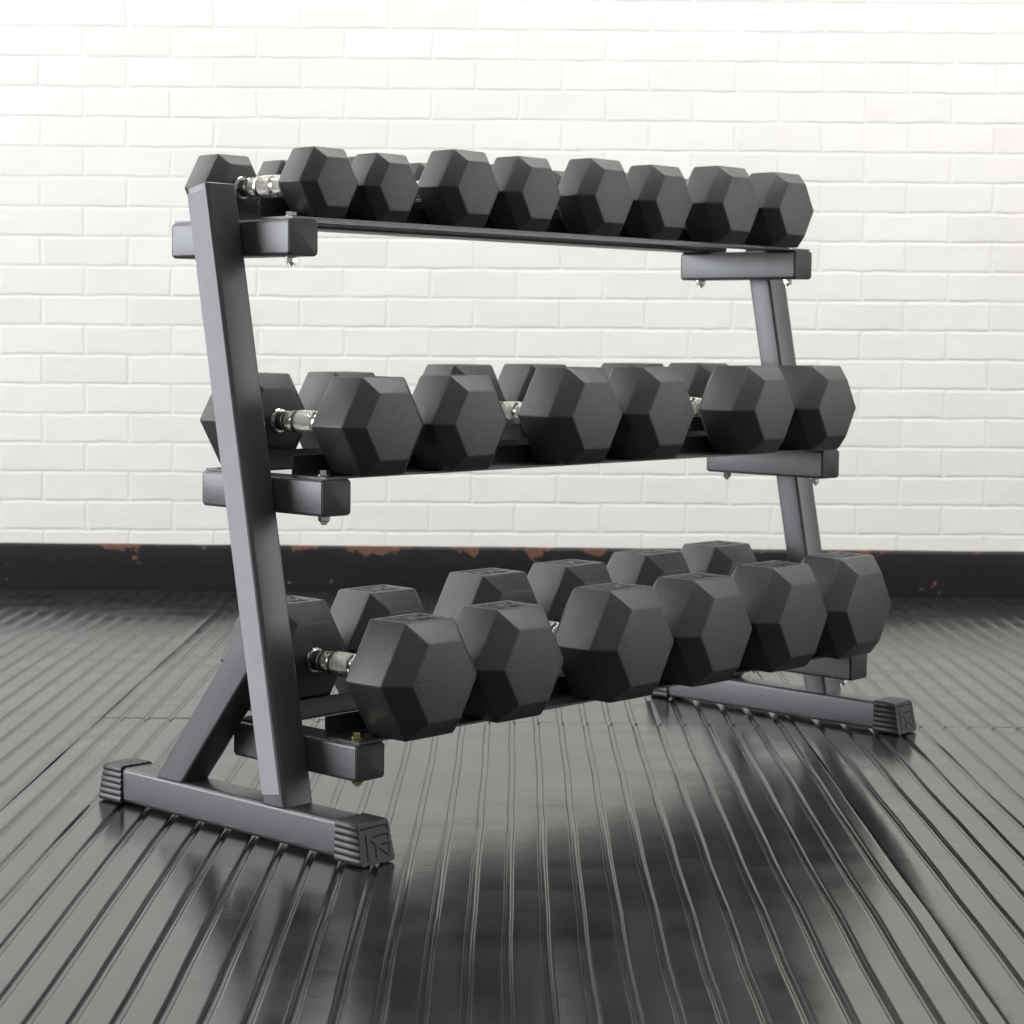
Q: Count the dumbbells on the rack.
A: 20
